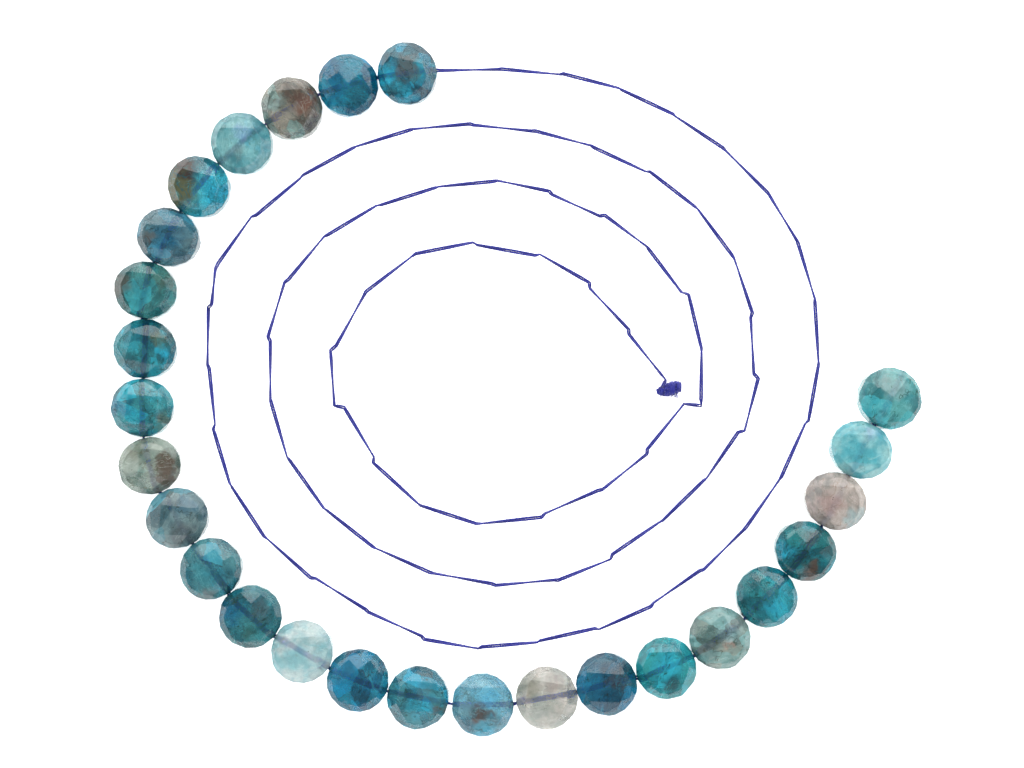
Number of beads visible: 26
